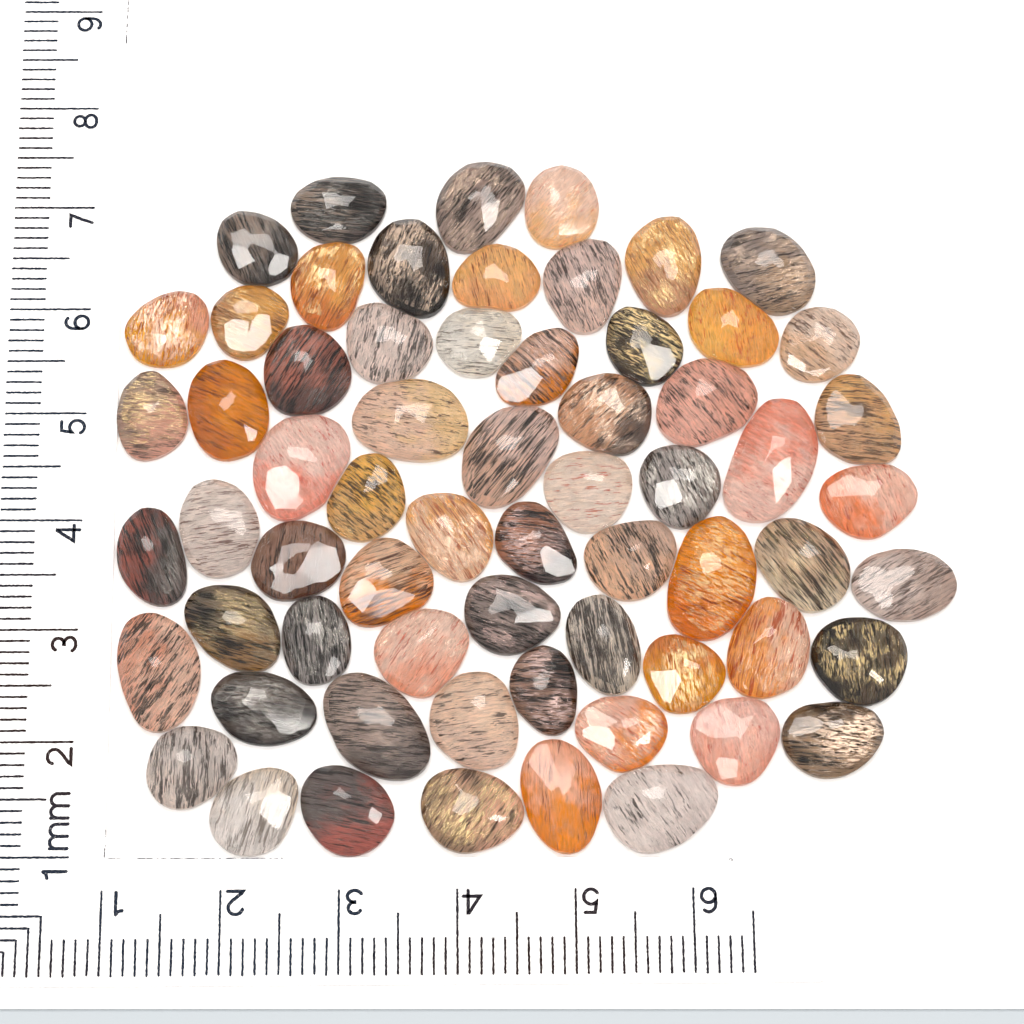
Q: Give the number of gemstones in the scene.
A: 64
